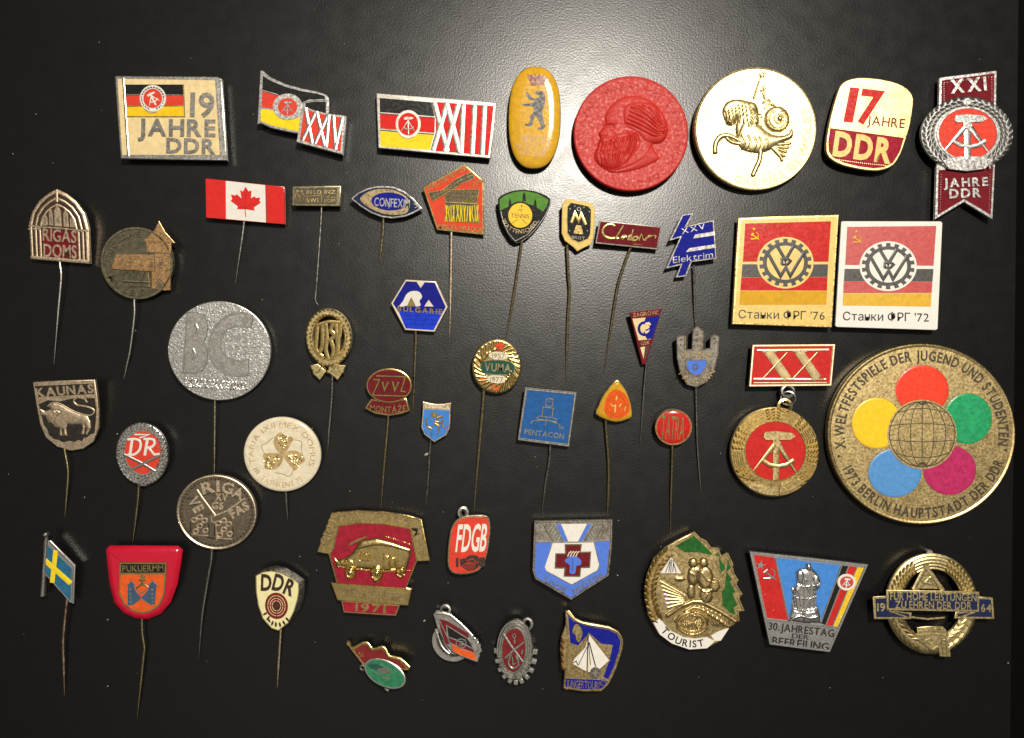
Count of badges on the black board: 50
